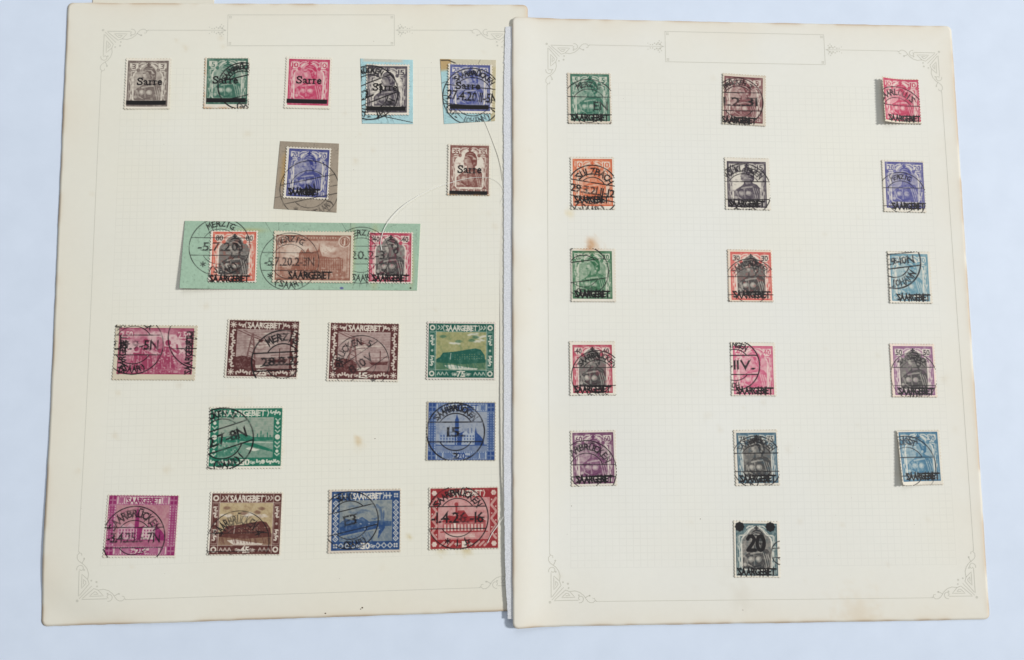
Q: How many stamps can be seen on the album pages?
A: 36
